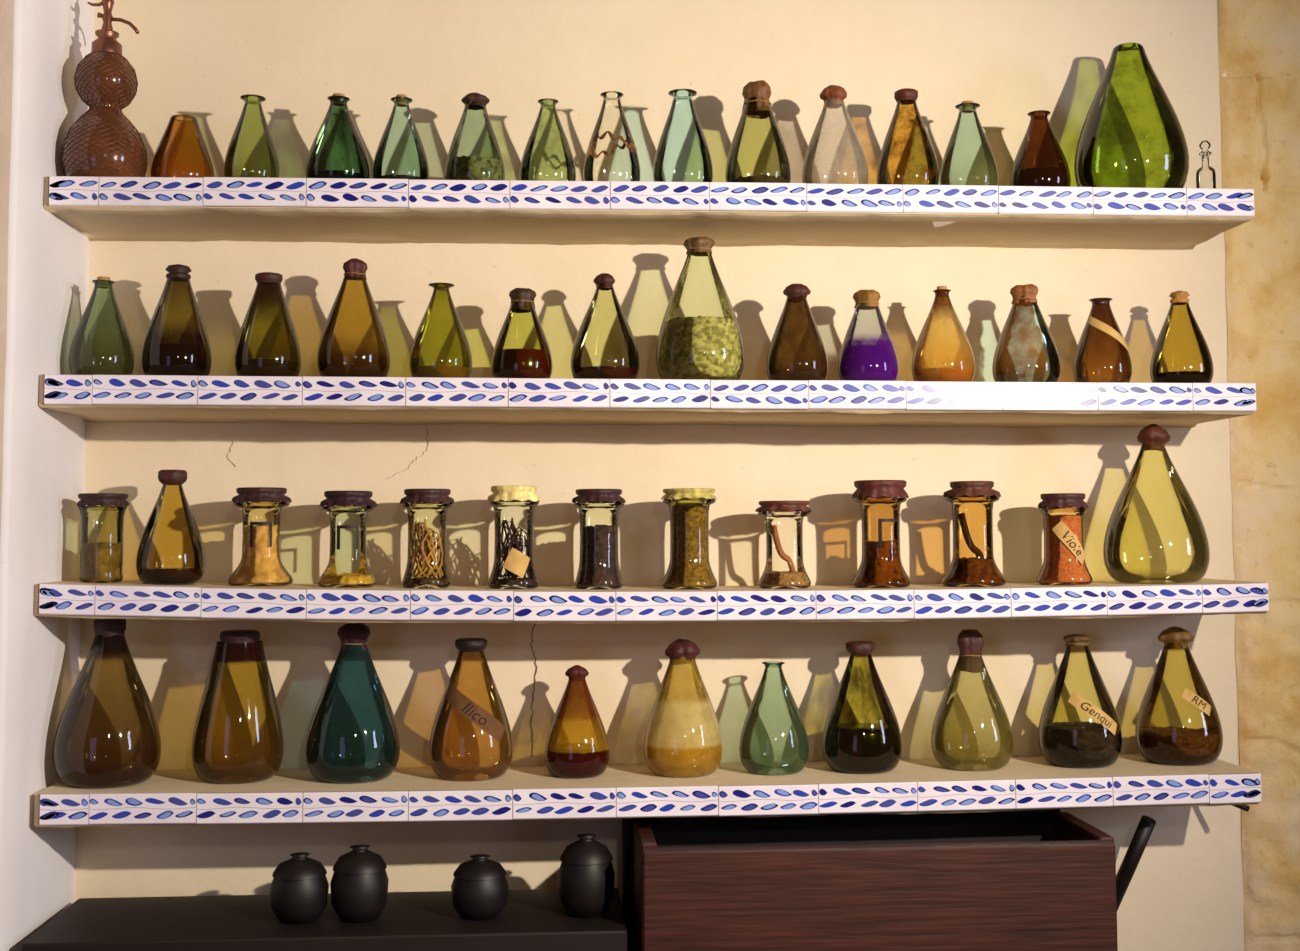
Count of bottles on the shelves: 42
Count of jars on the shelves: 11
